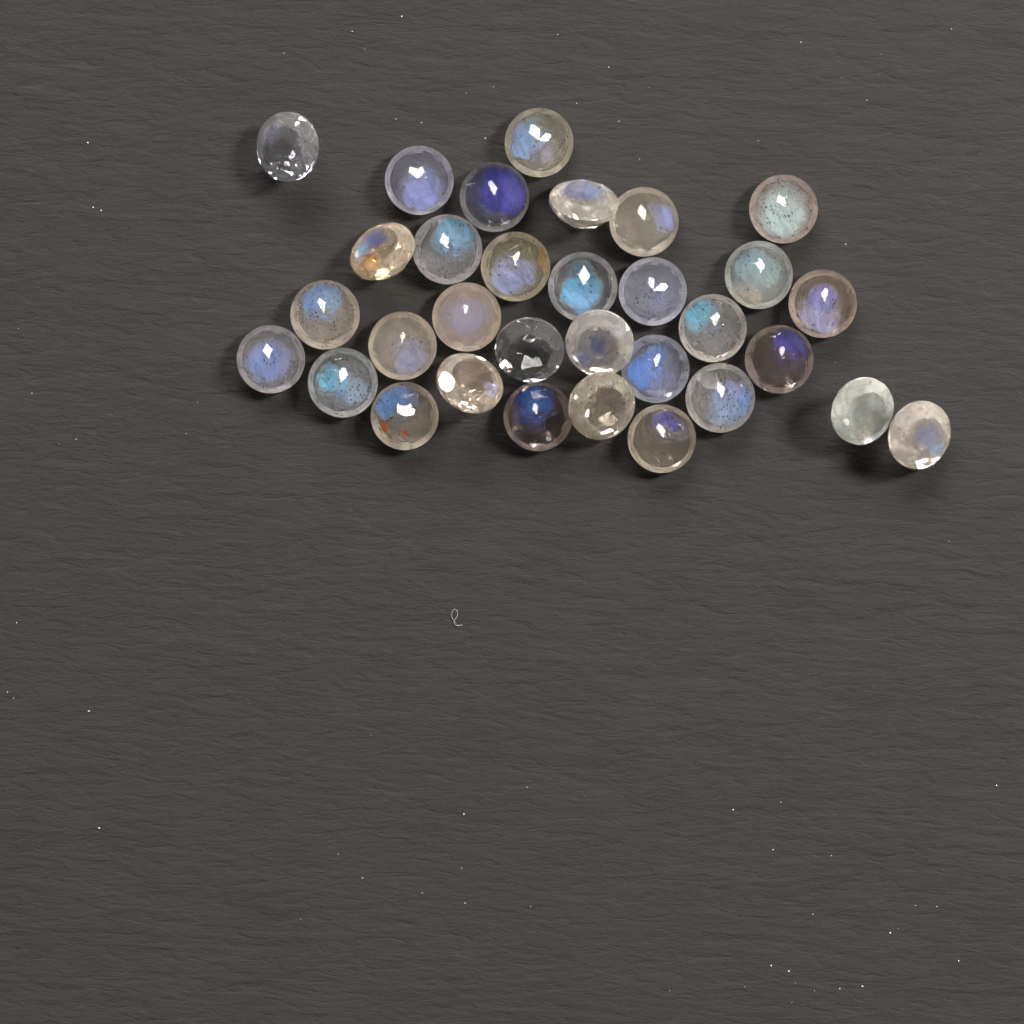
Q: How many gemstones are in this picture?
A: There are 32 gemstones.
